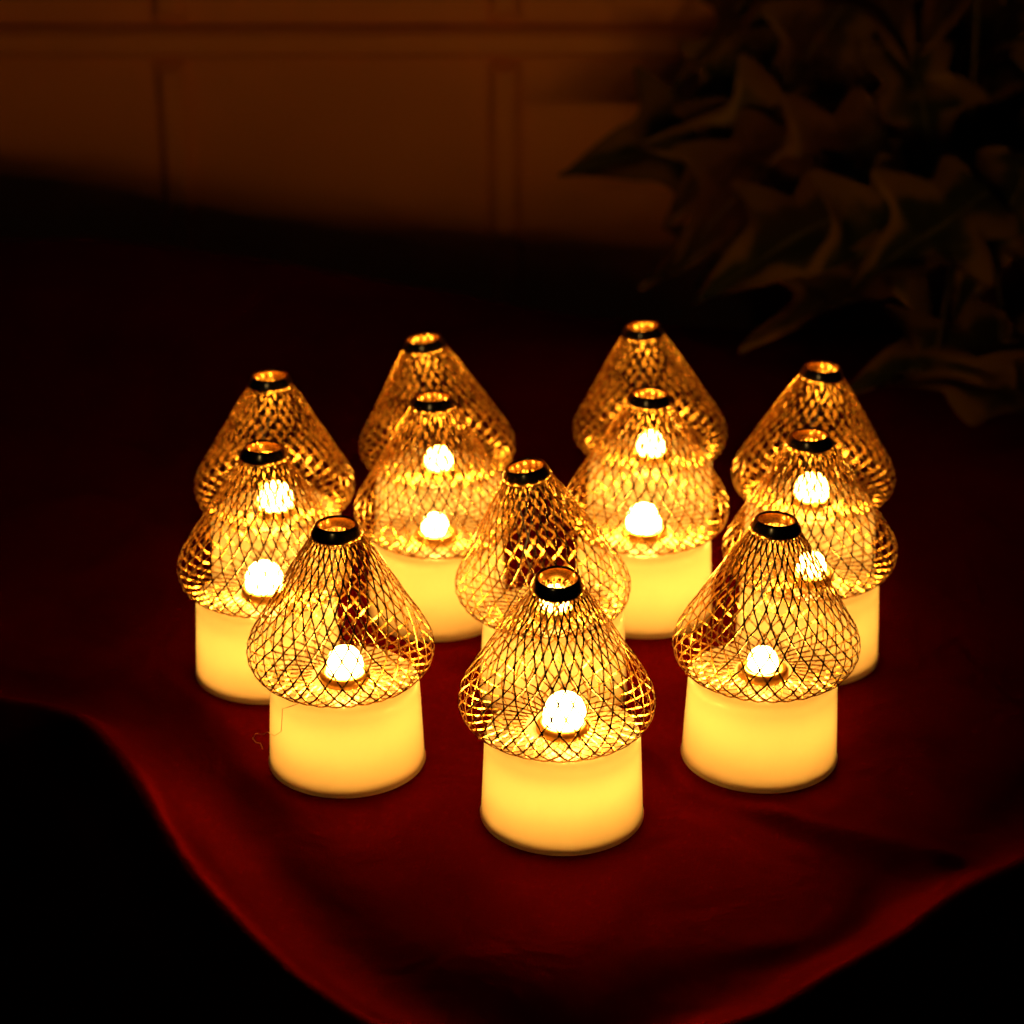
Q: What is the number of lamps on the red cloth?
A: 12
